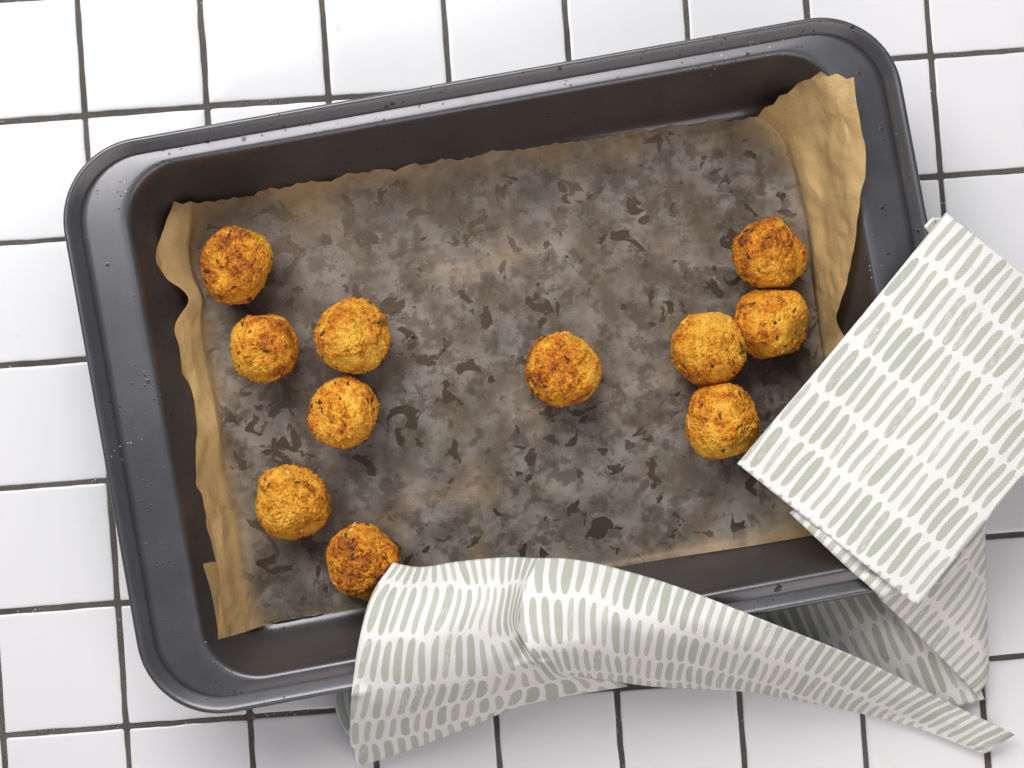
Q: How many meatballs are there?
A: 11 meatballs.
